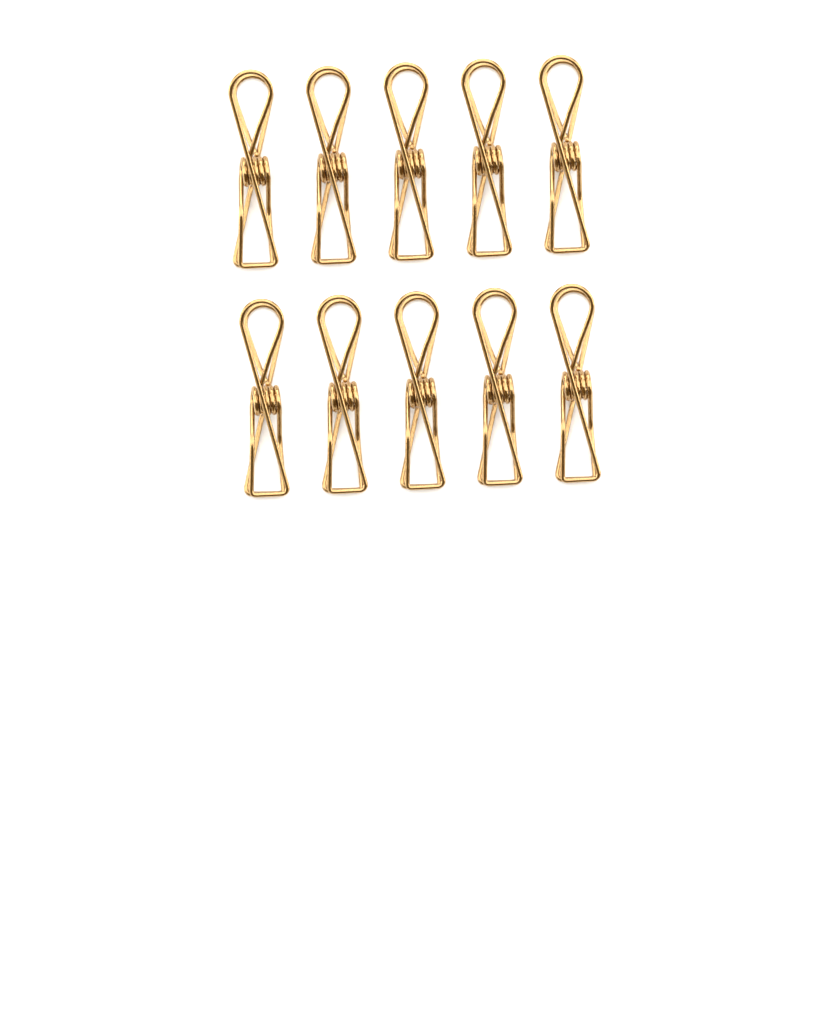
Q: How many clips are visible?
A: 10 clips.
